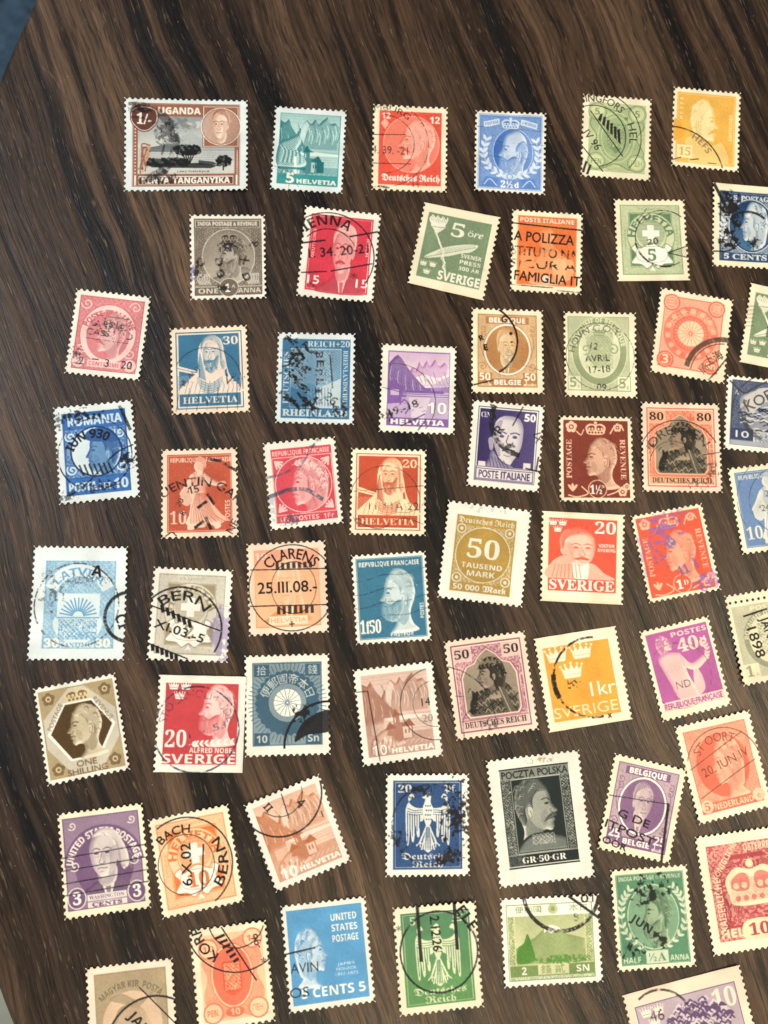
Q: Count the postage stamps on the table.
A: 59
